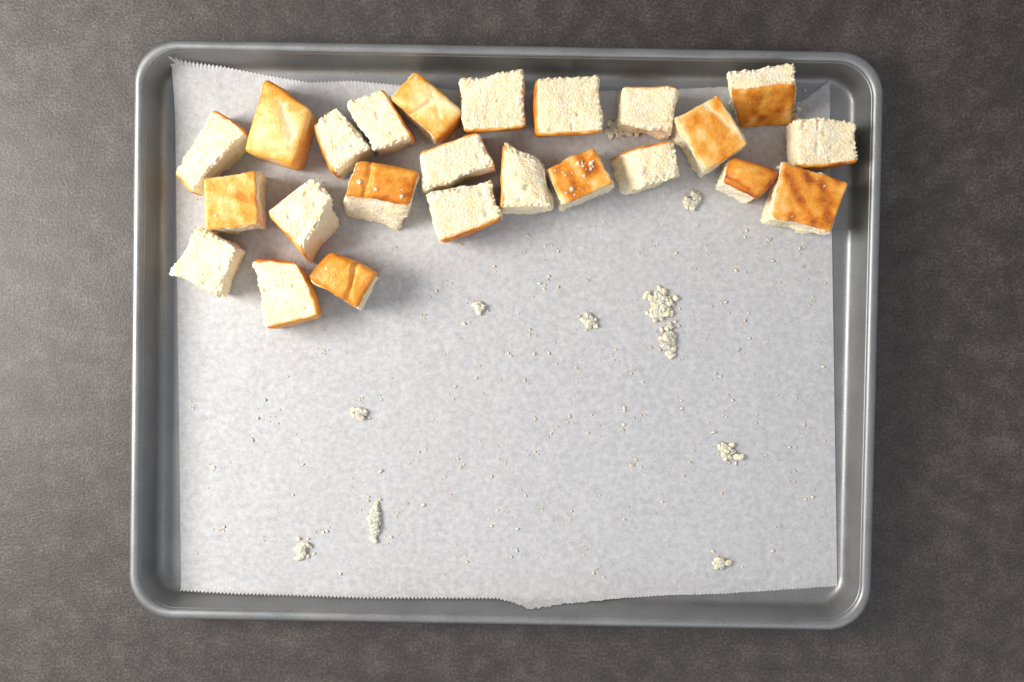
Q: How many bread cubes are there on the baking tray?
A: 24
